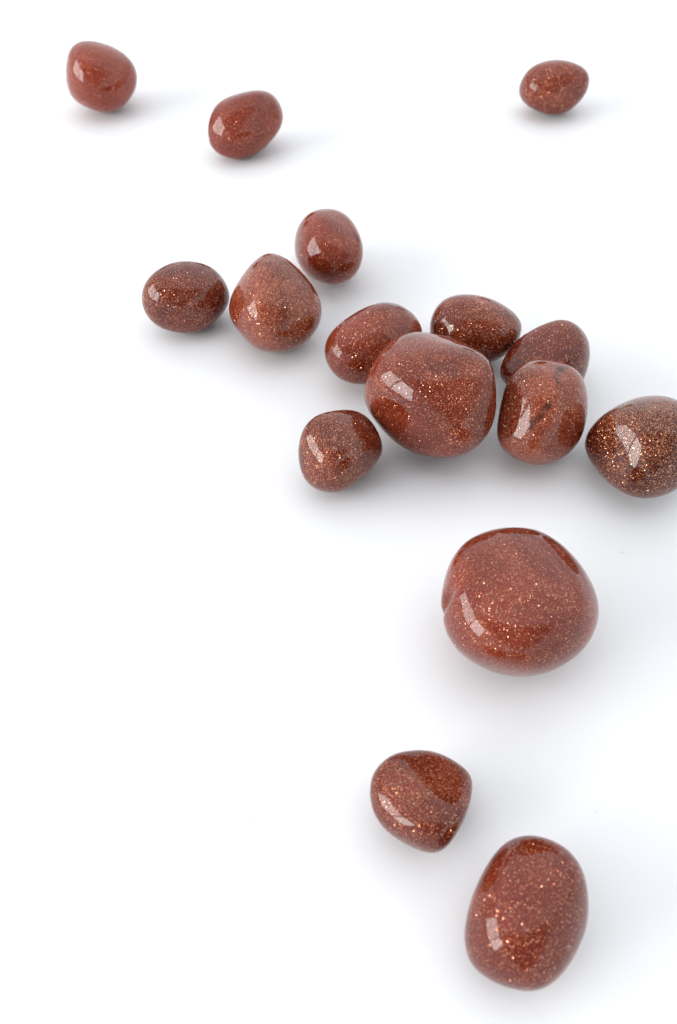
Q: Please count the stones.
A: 16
